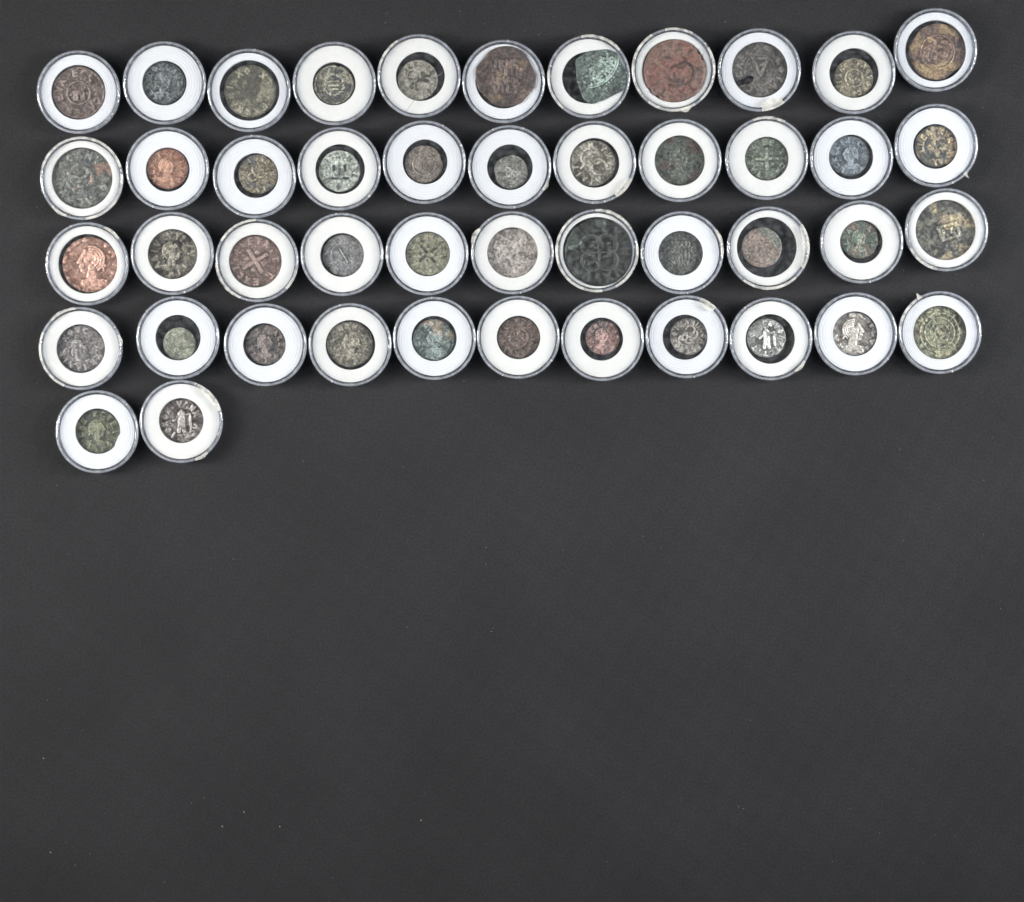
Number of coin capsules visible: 46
